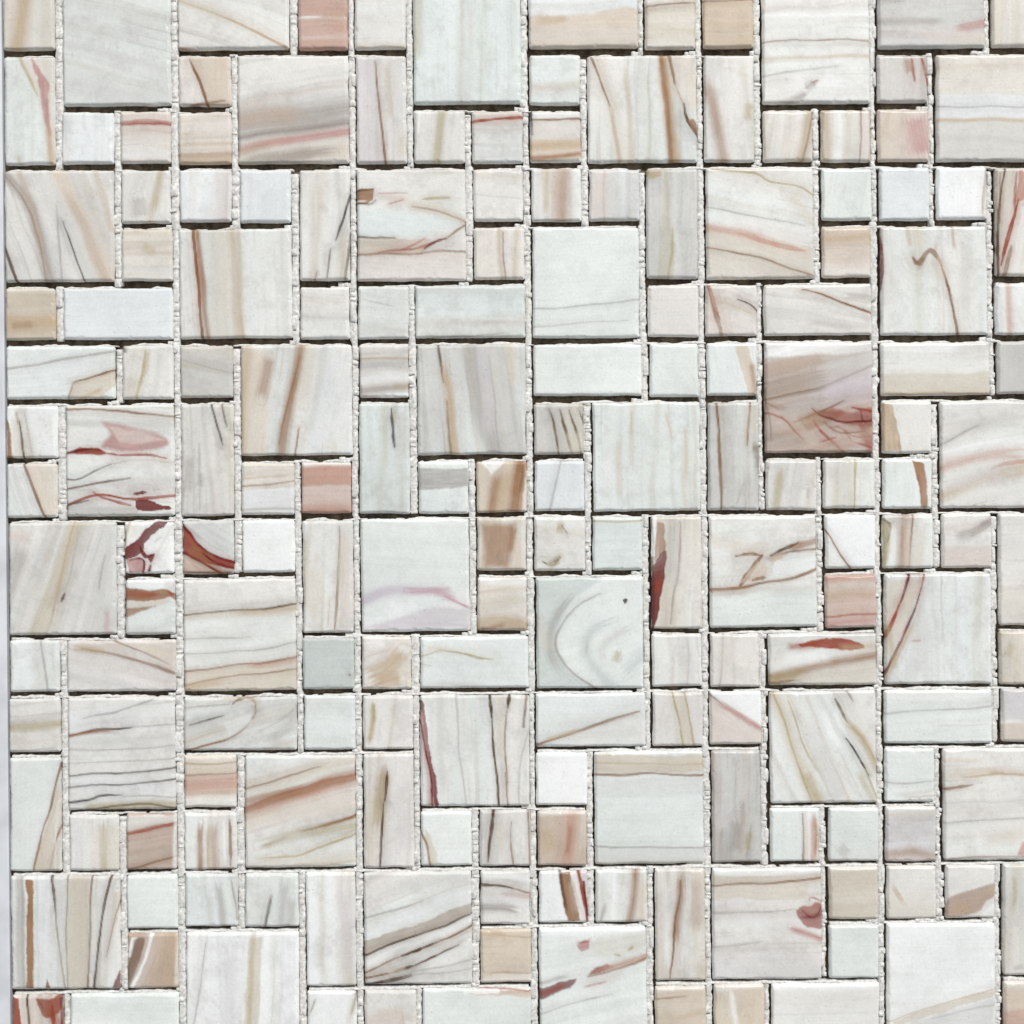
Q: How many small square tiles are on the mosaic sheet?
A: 108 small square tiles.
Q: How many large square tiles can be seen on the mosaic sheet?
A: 36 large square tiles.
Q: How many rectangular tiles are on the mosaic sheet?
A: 36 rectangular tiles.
